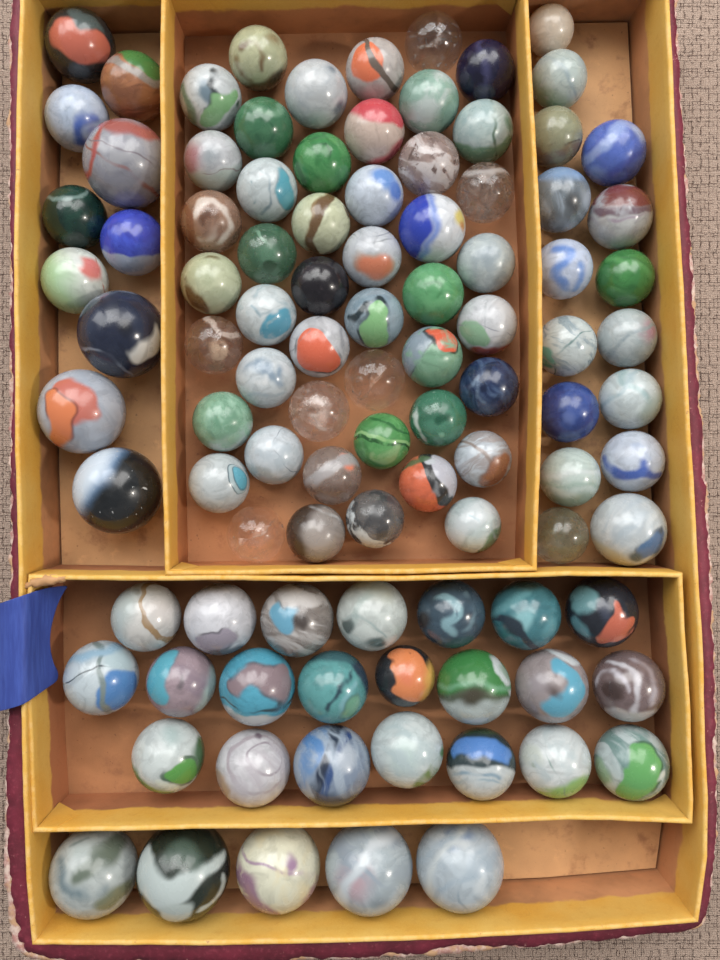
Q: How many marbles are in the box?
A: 100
